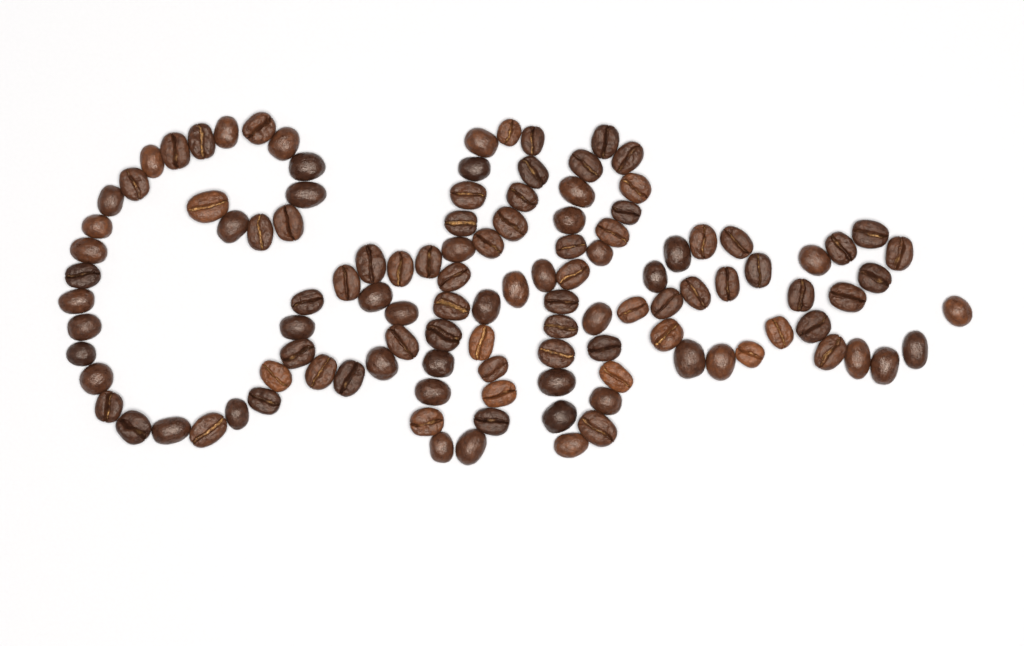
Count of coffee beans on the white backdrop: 116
